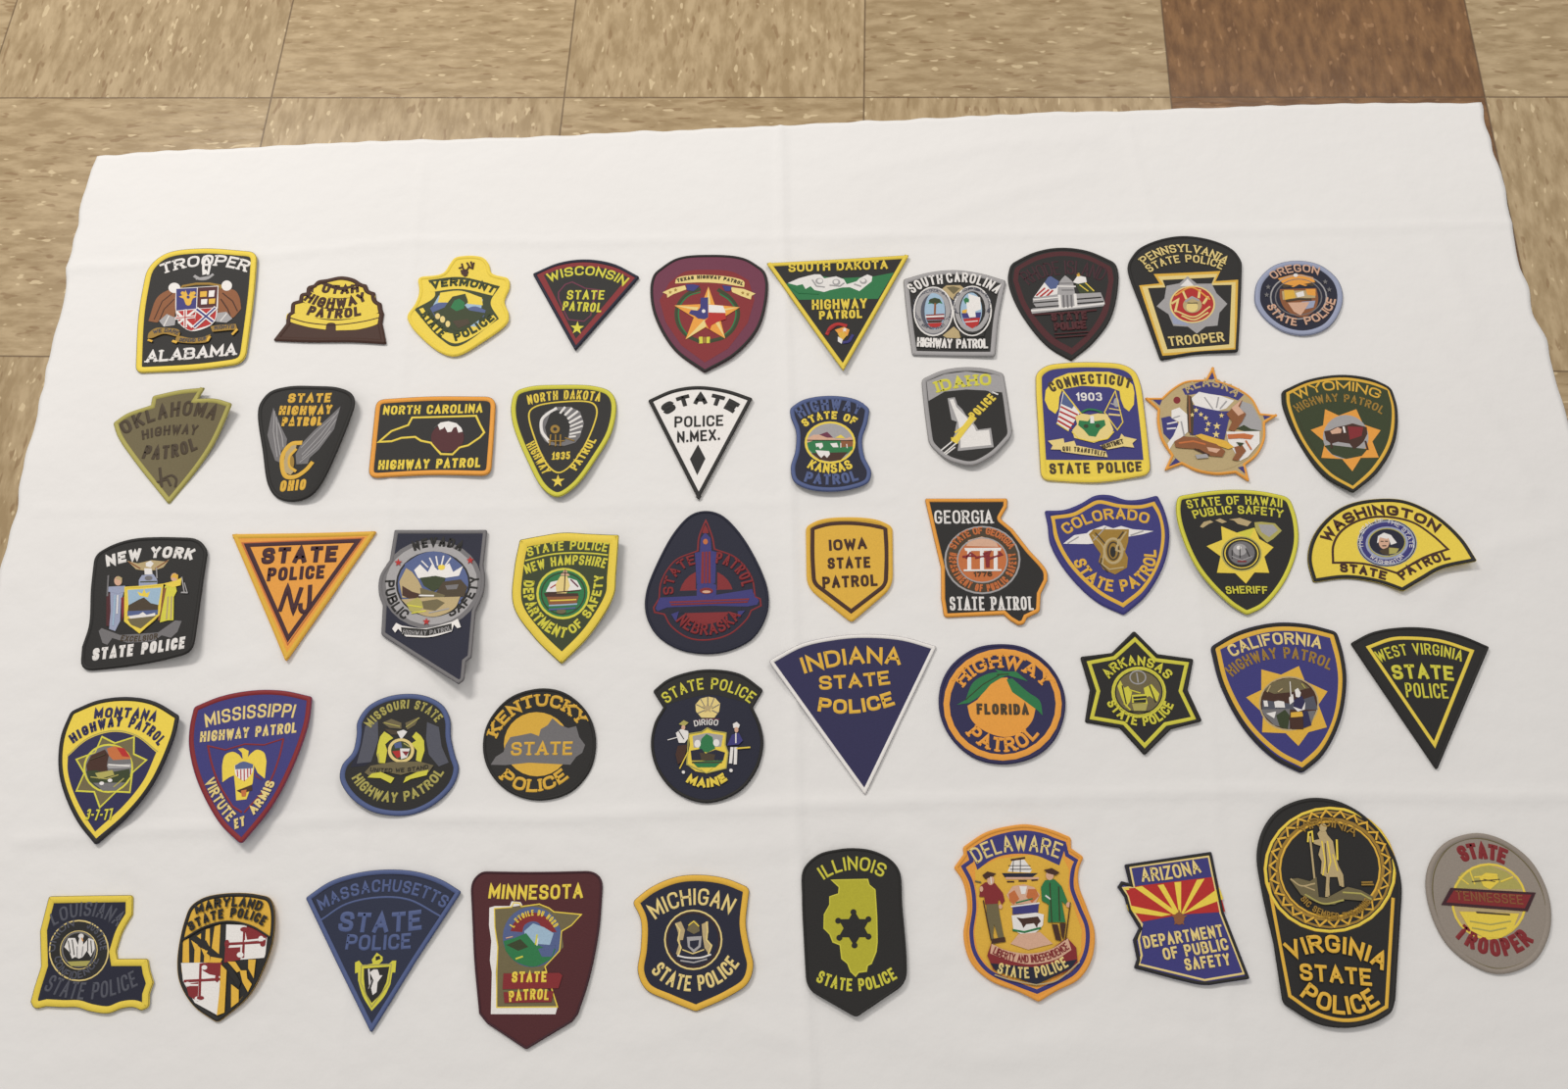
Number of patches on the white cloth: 50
